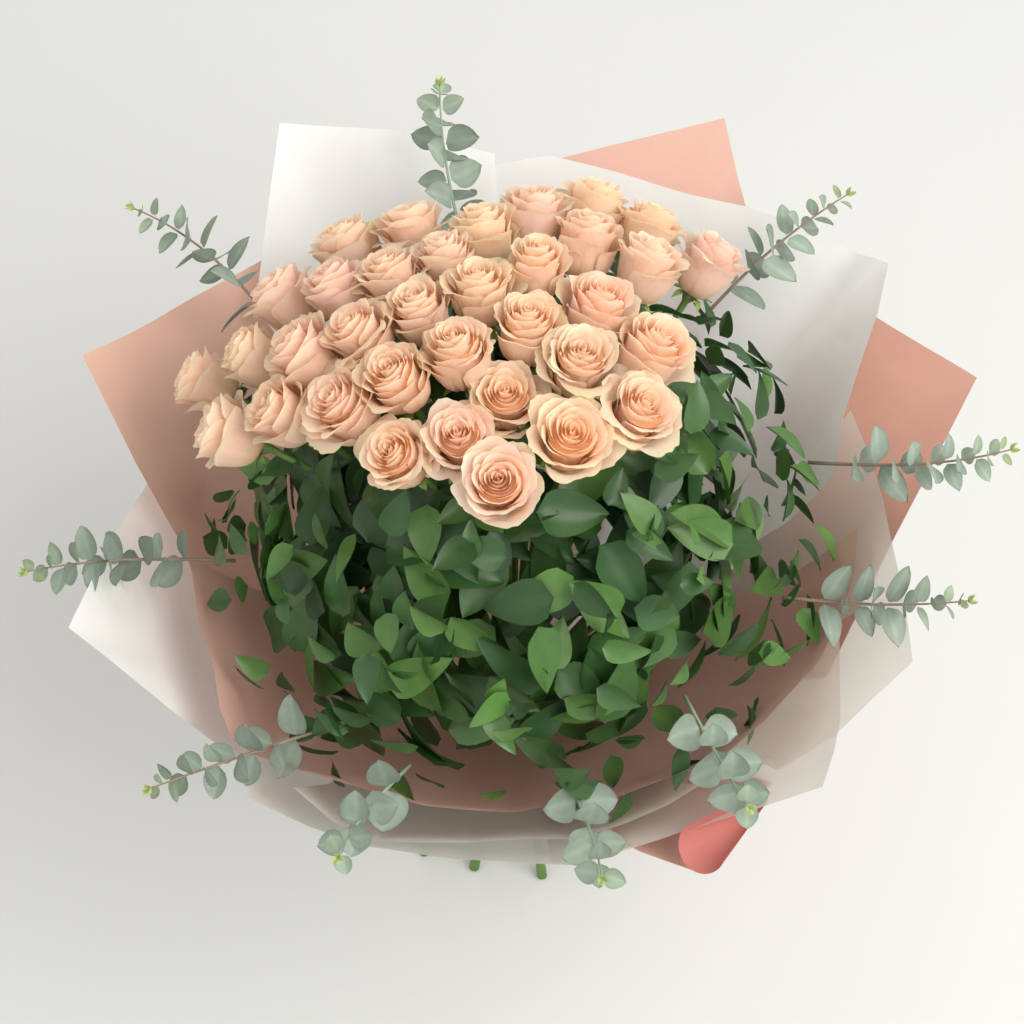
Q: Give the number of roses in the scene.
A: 35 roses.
